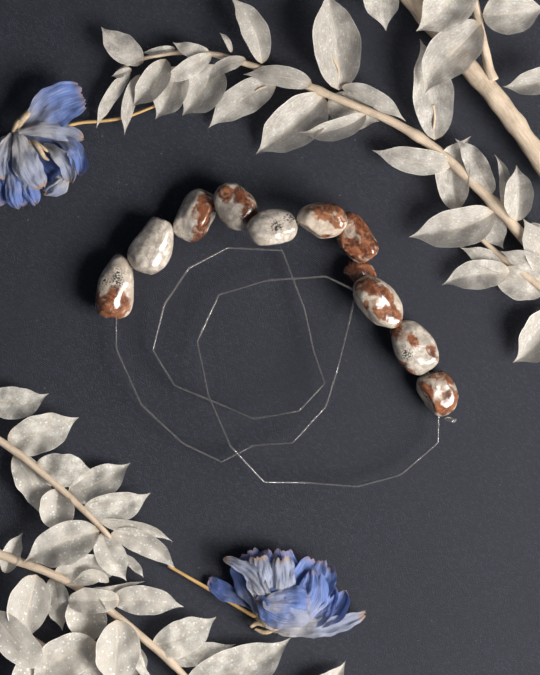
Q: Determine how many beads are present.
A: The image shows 11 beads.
